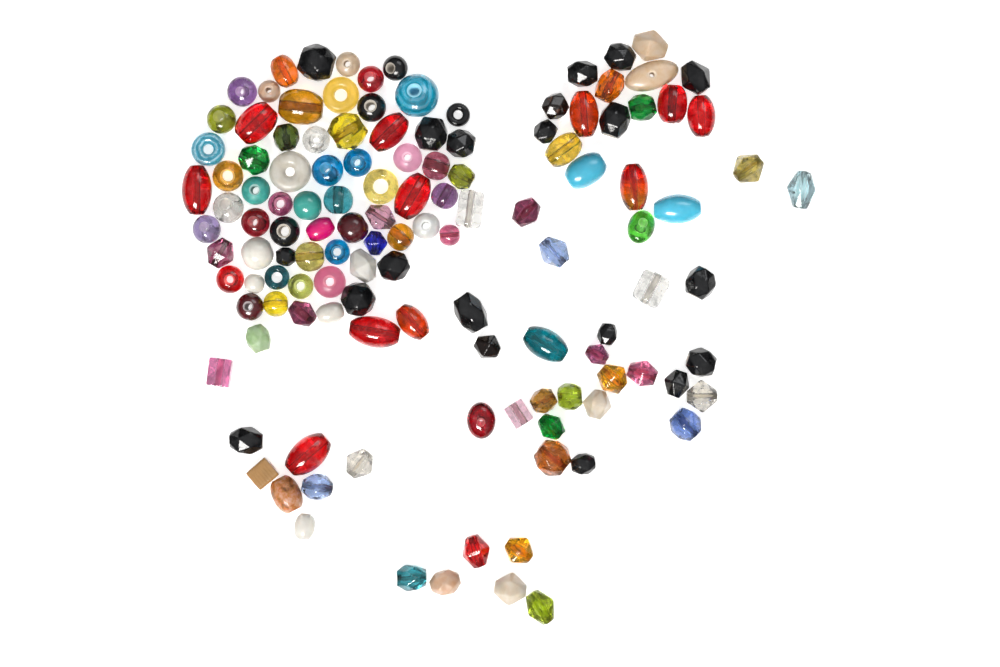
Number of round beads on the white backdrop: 42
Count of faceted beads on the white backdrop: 55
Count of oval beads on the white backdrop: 24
